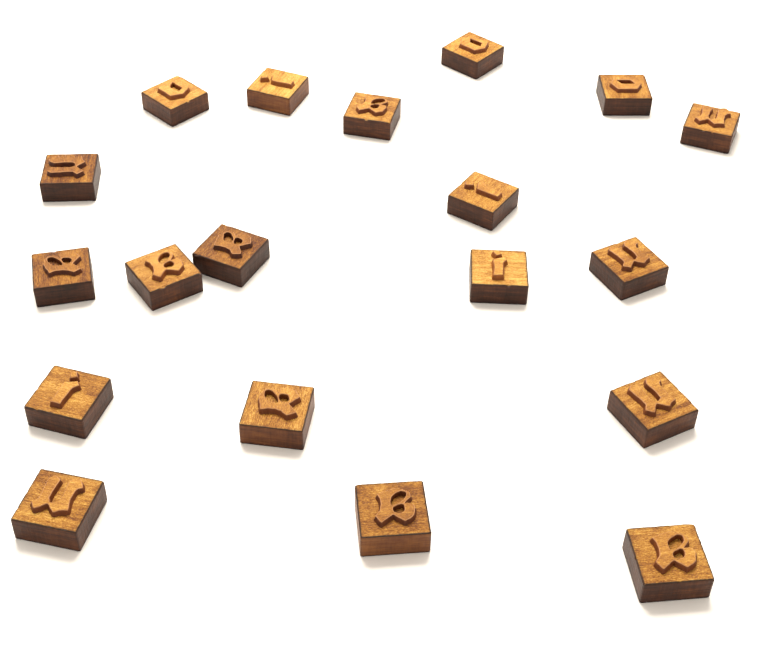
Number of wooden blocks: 19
